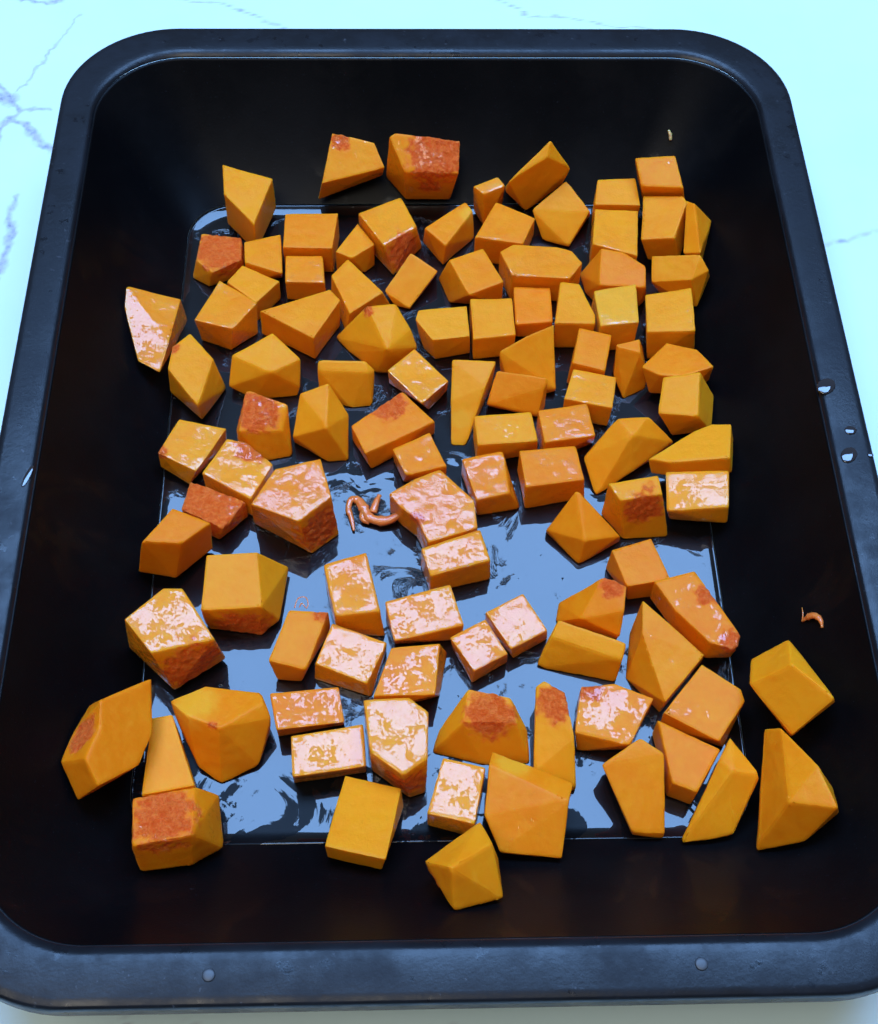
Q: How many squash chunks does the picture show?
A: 102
